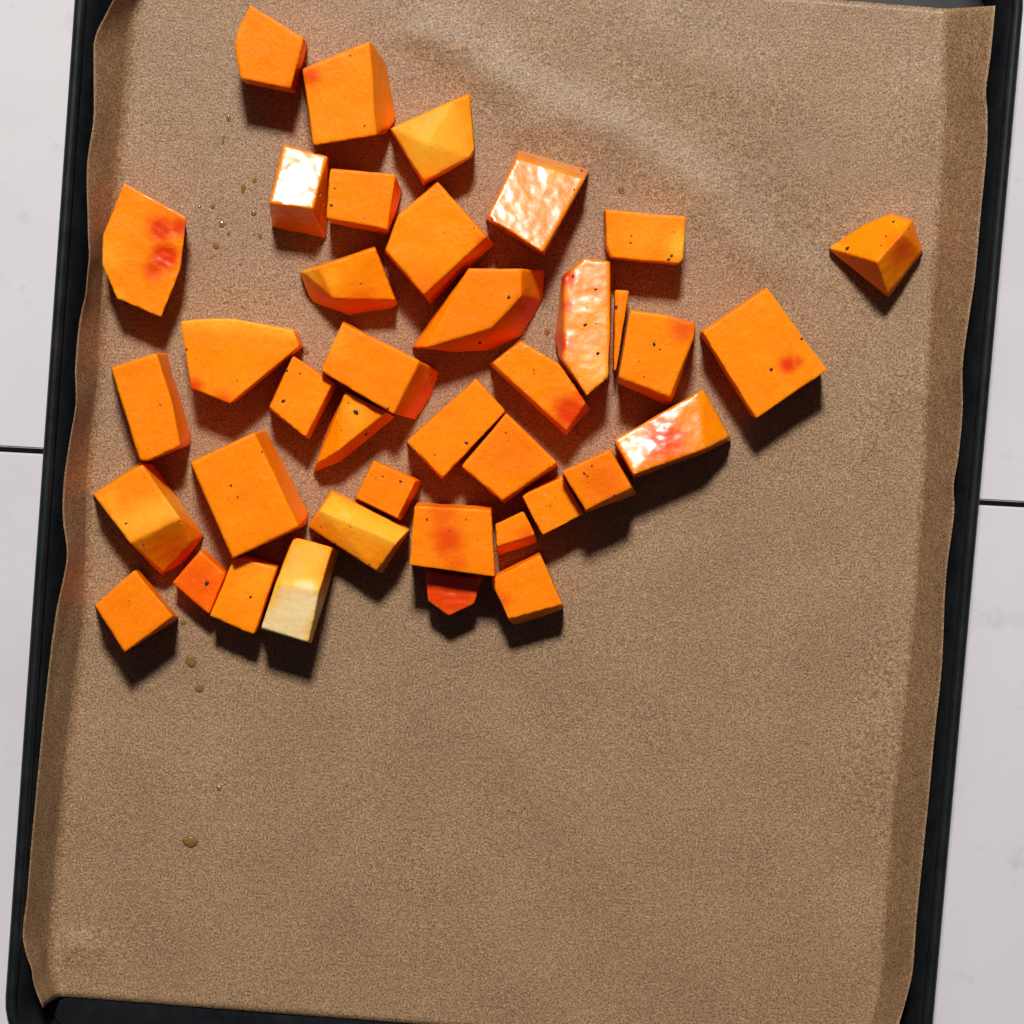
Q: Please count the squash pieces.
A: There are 39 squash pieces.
